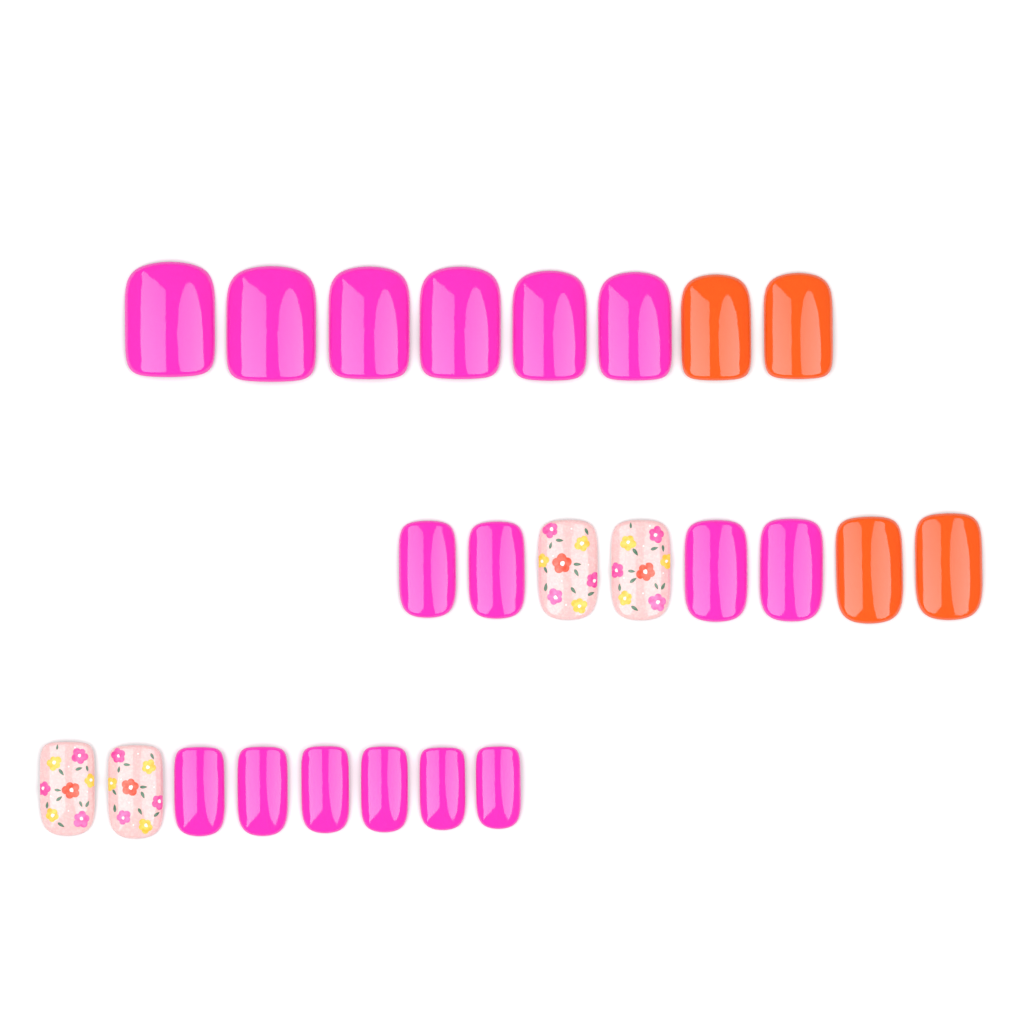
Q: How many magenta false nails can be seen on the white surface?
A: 16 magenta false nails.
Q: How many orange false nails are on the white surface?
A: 4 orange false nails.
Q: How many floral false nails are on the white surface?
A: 4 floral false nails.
